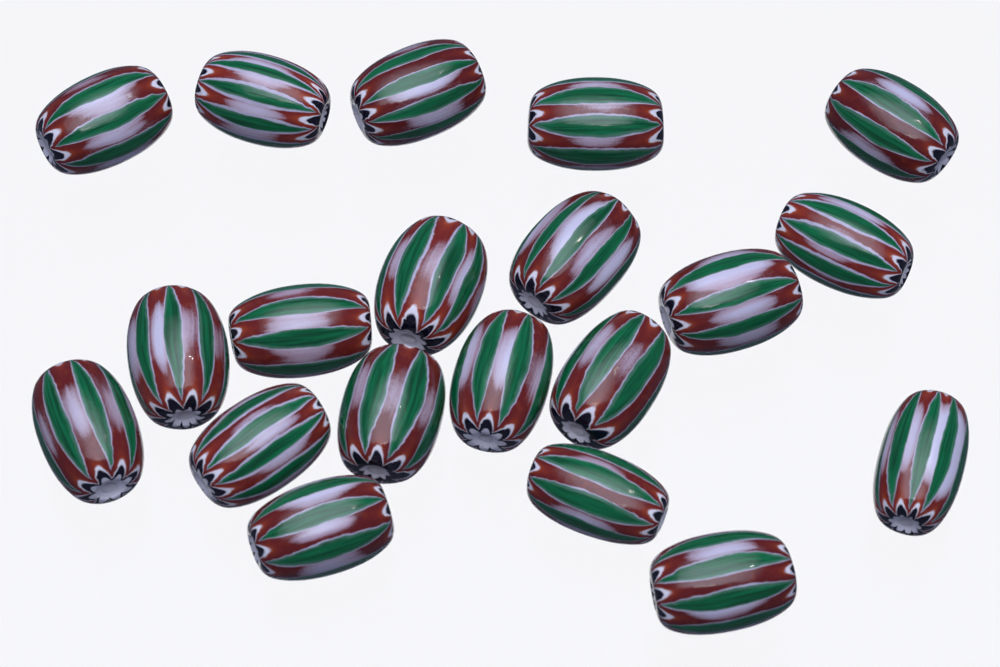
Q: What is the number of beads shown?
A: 20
